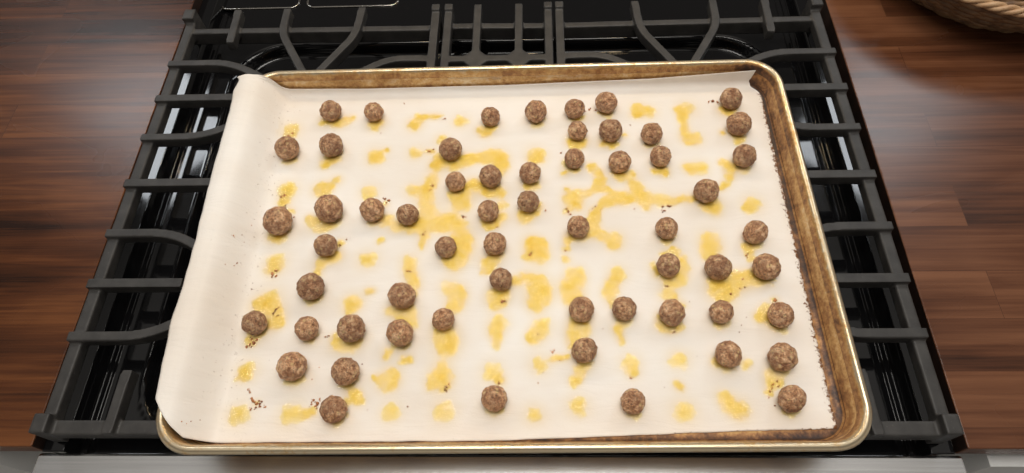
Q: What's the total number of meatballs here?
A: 59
